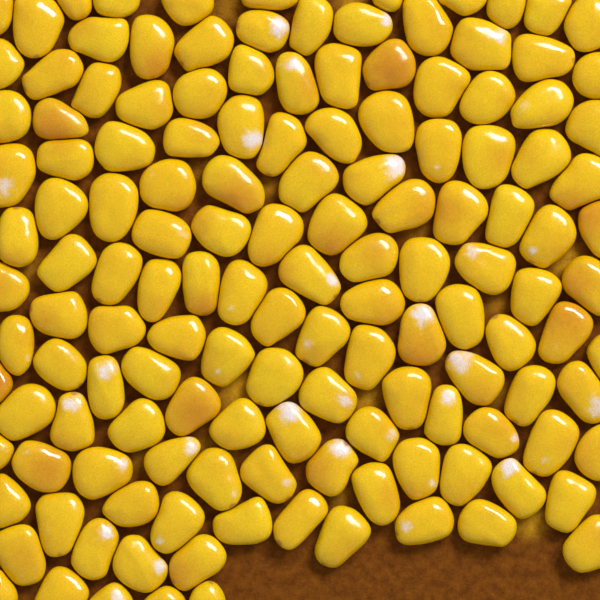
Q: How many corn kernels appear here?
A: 142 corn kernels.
